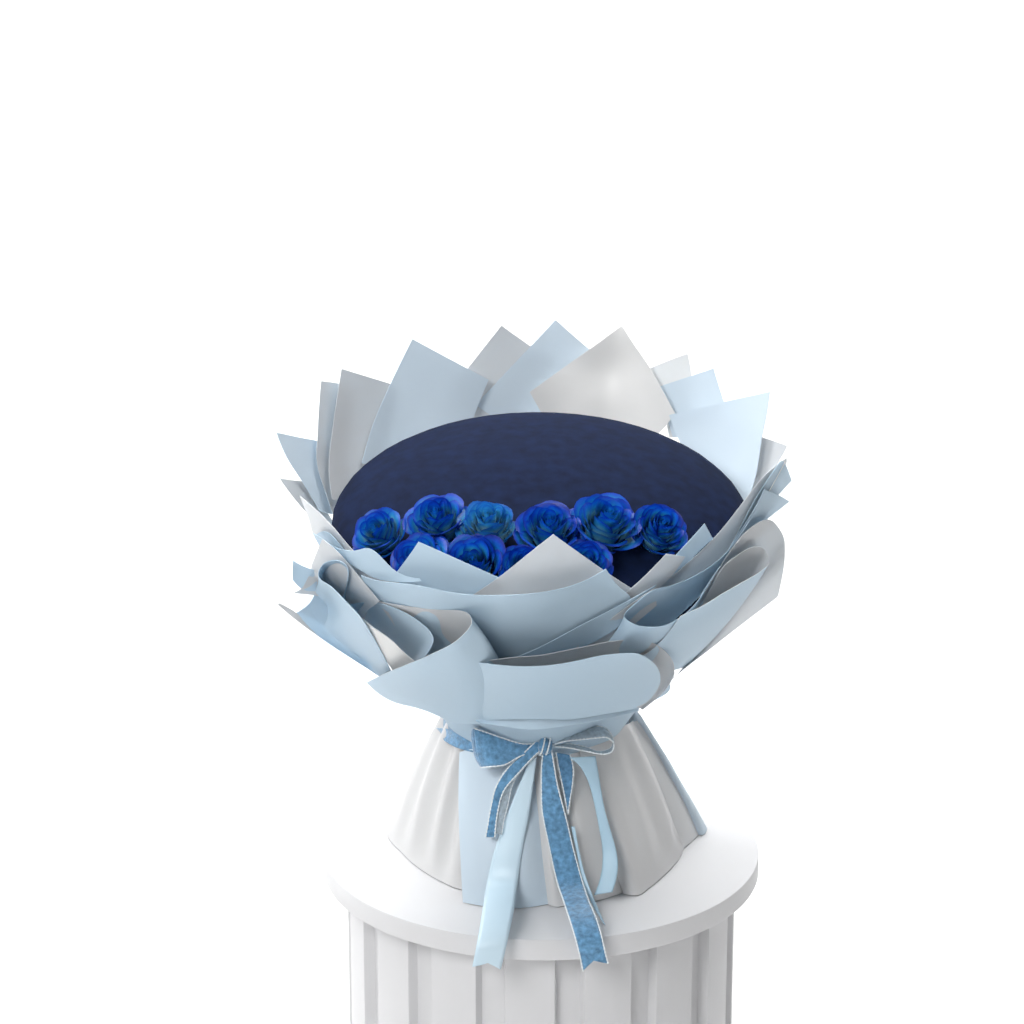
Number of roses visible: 10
